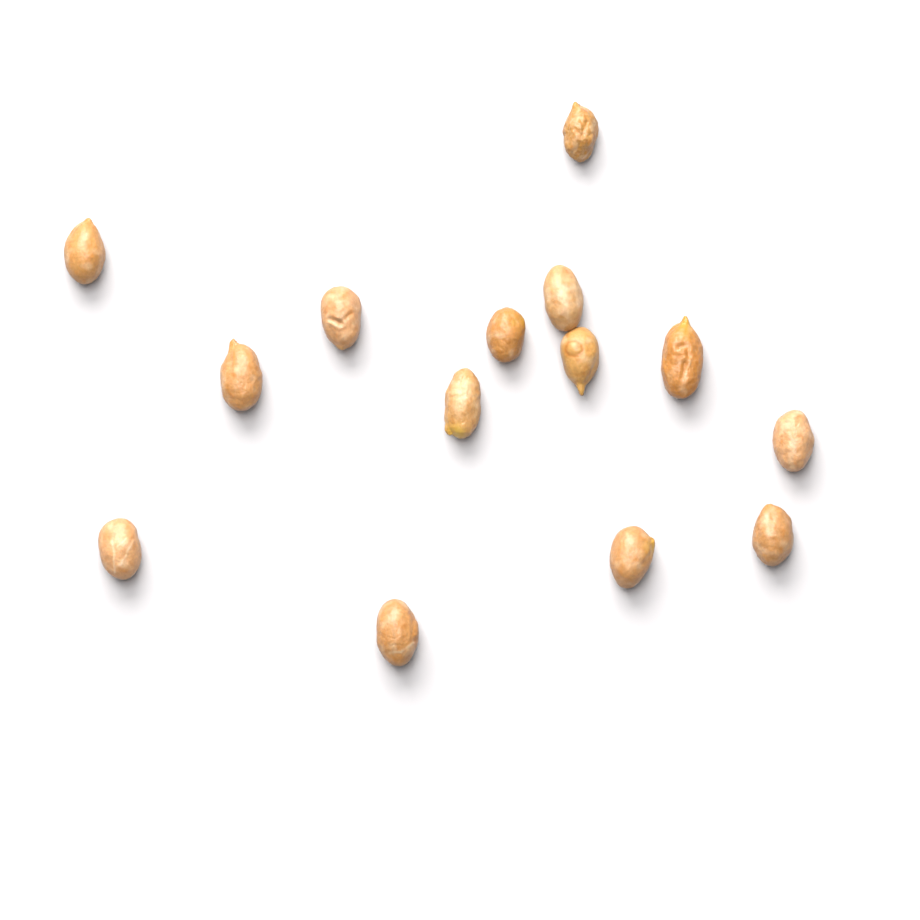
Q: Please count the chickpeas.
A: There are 14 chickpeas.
